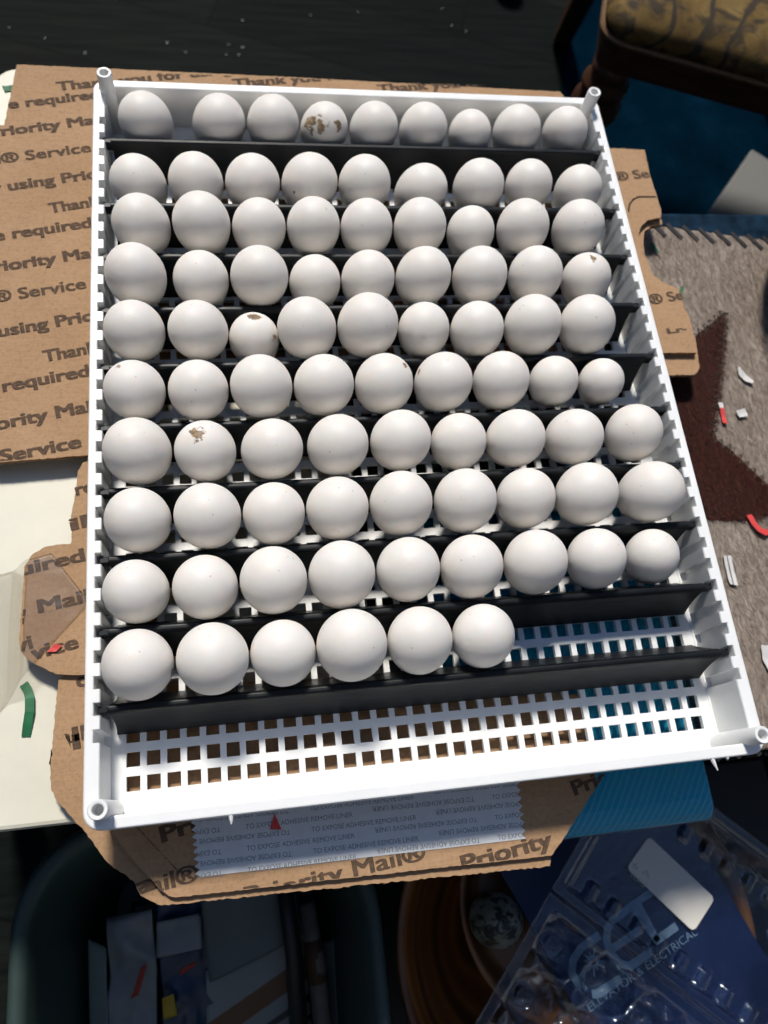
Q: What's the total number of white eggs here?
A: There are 87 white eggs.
